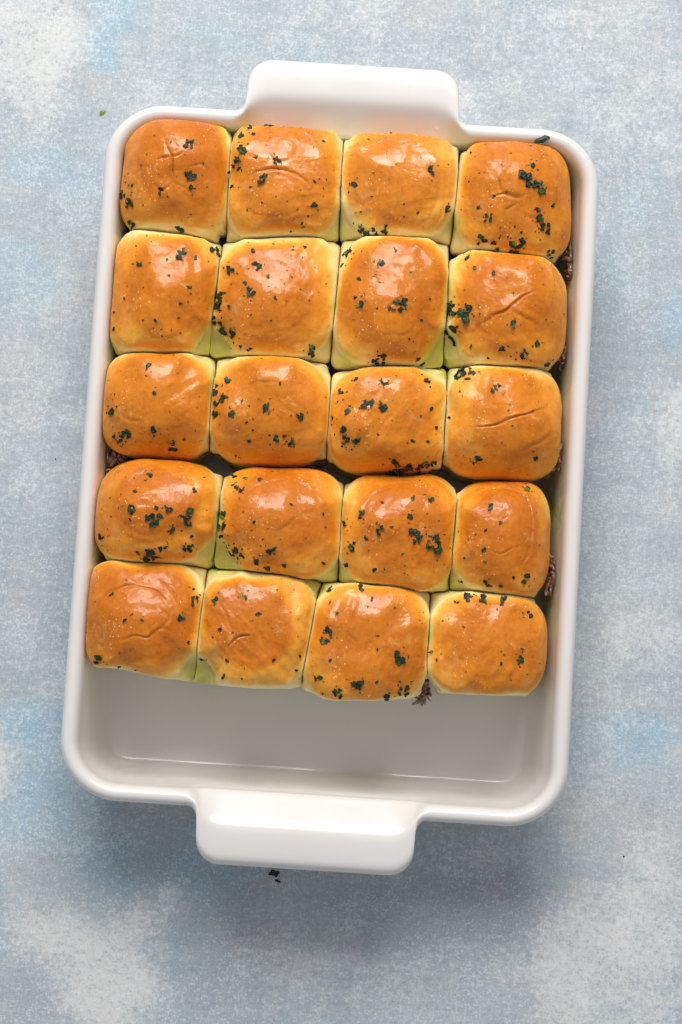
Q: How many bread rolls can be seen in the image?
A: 20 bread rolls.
